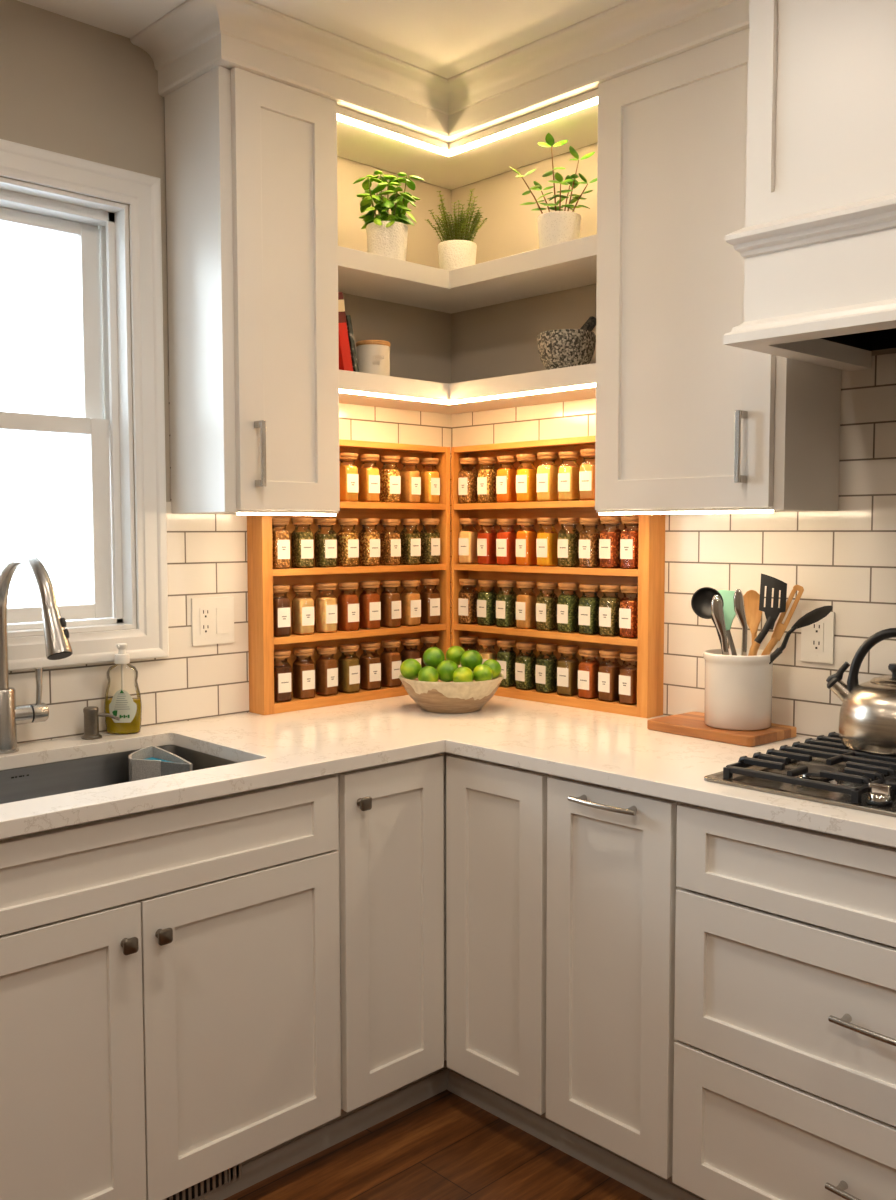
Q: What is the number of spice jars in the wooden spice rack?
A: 63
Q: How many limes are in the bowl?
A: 9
